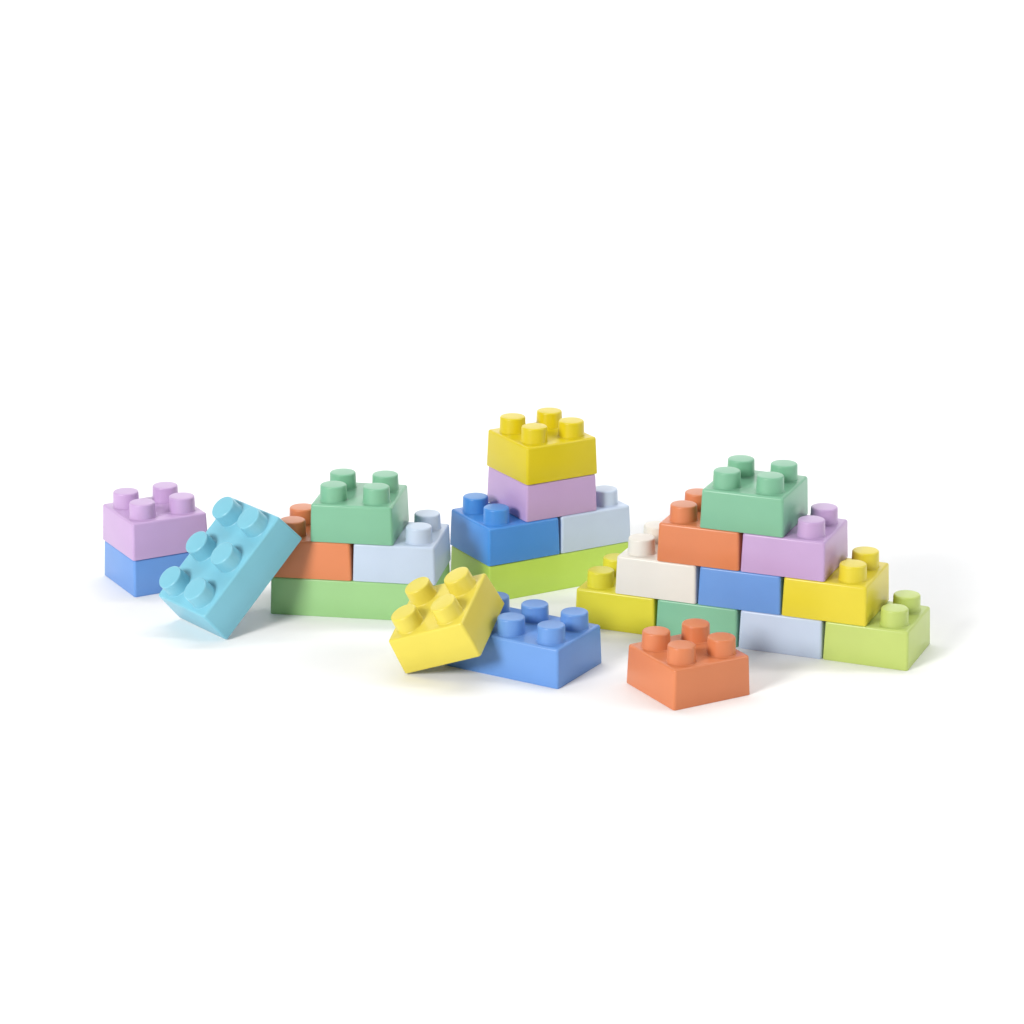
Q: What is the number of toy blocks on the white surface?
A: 25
